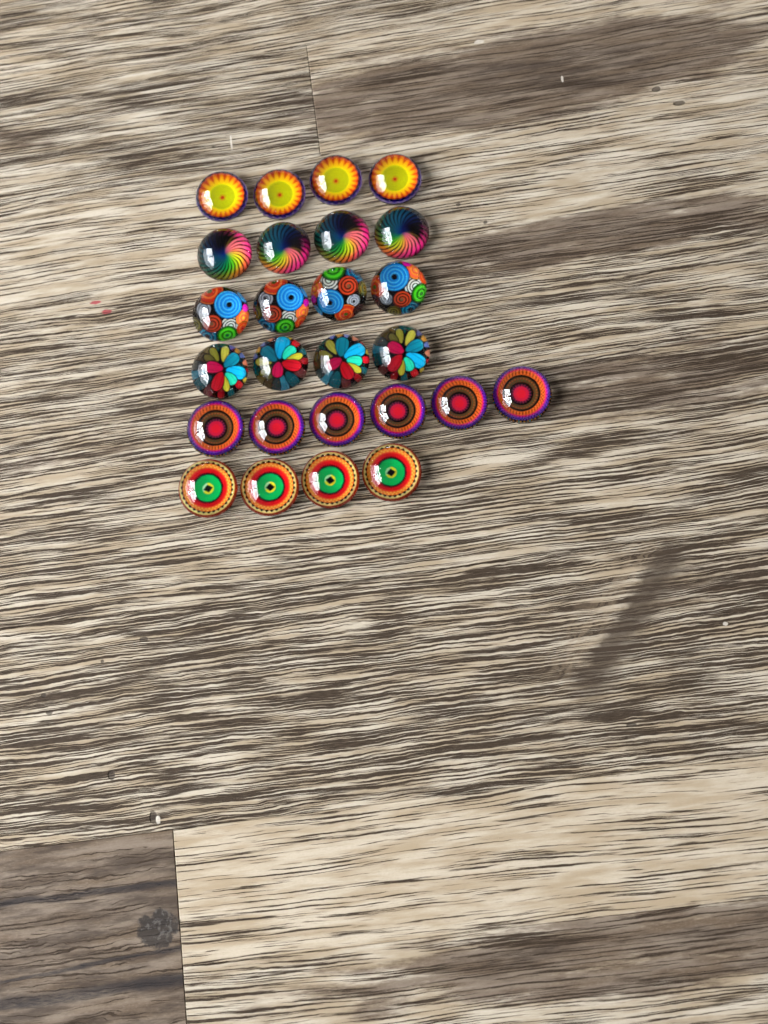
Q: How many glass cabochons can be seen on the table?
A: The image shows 26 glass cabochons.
